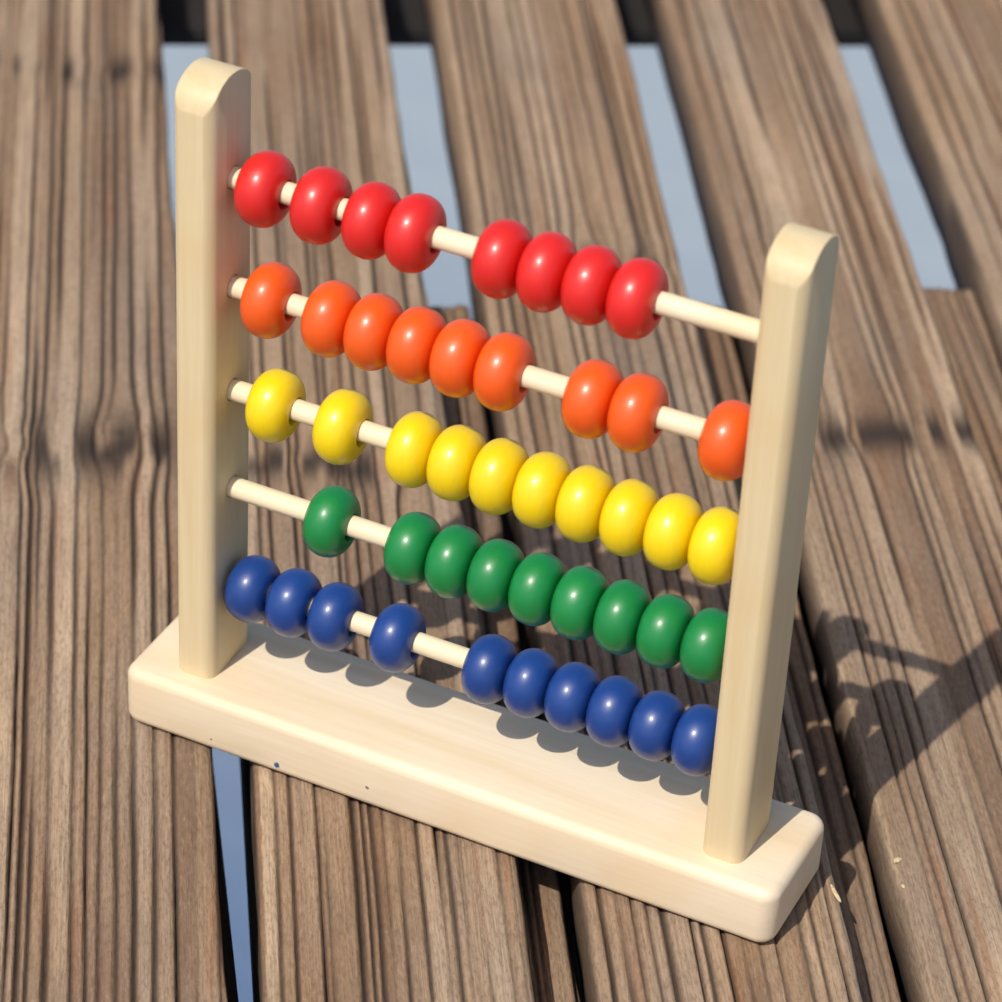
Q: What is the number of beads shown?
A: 46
